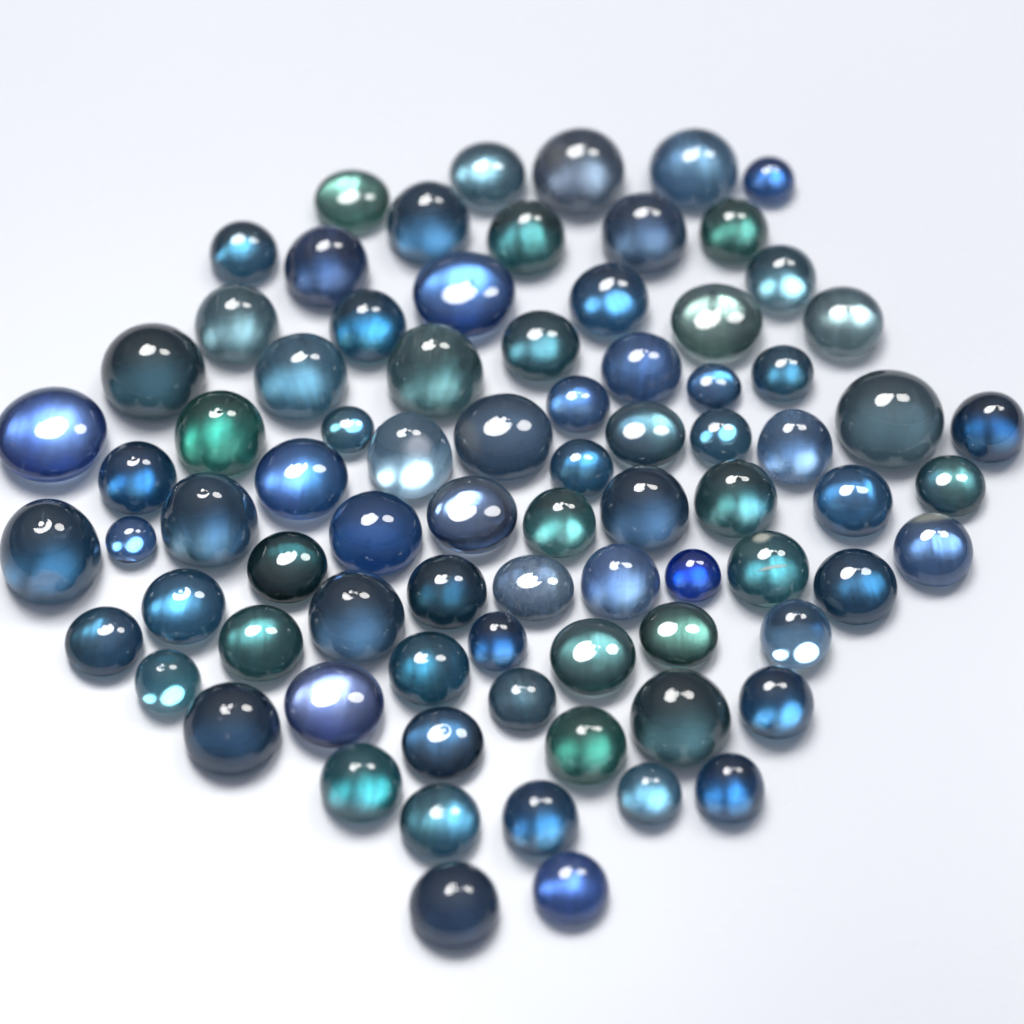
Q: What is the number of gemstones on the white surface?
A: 81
